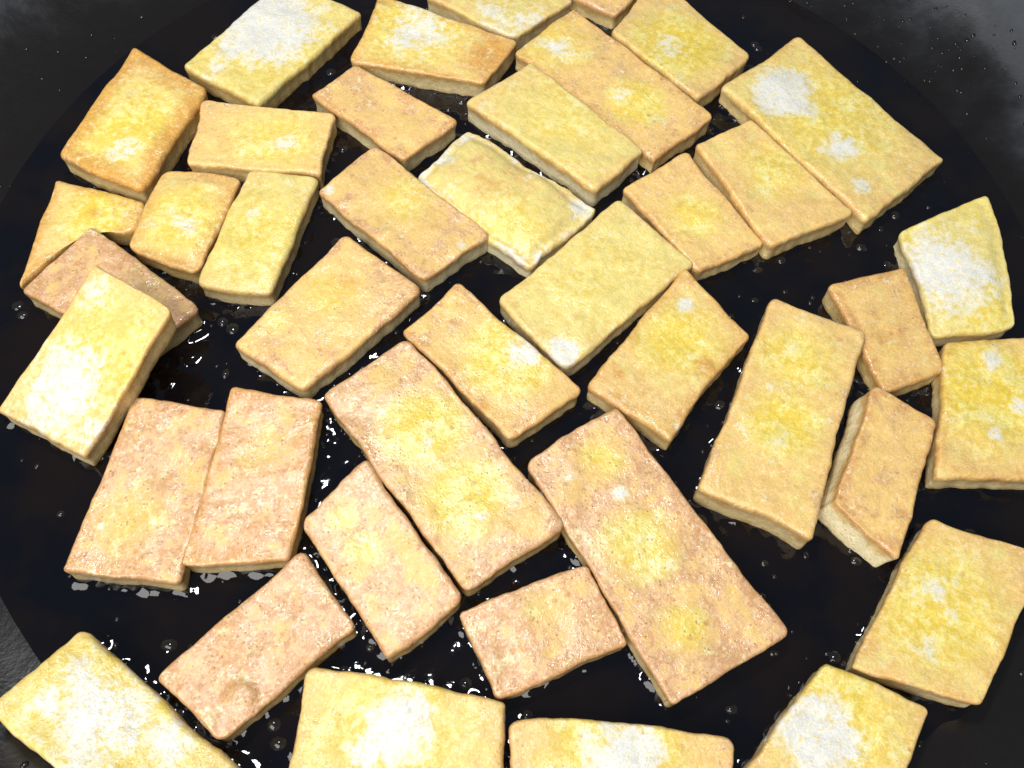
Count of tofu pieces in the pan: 41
